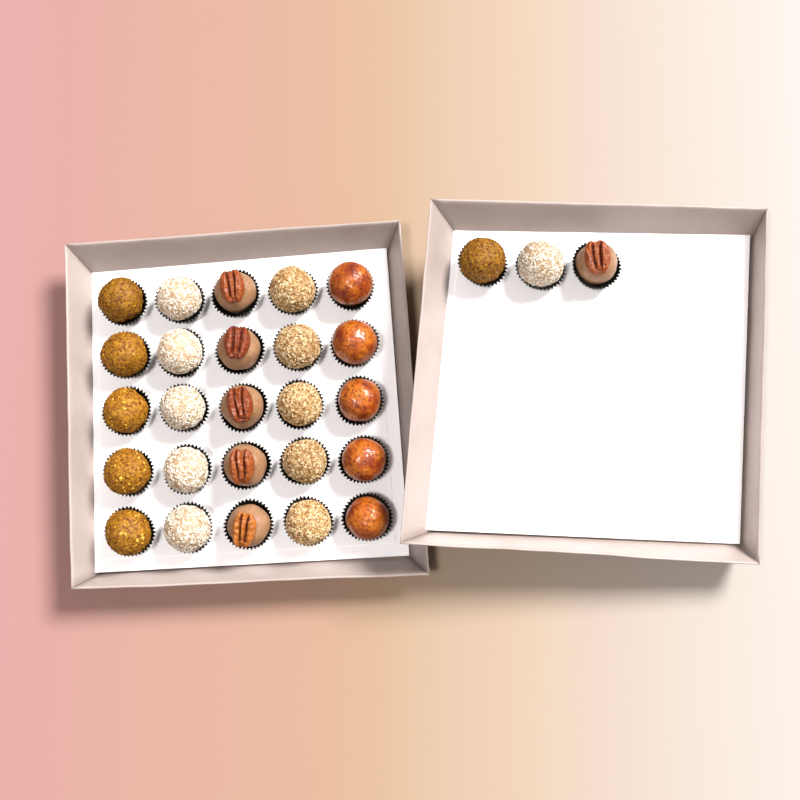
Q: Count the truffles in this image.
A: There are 28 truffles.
